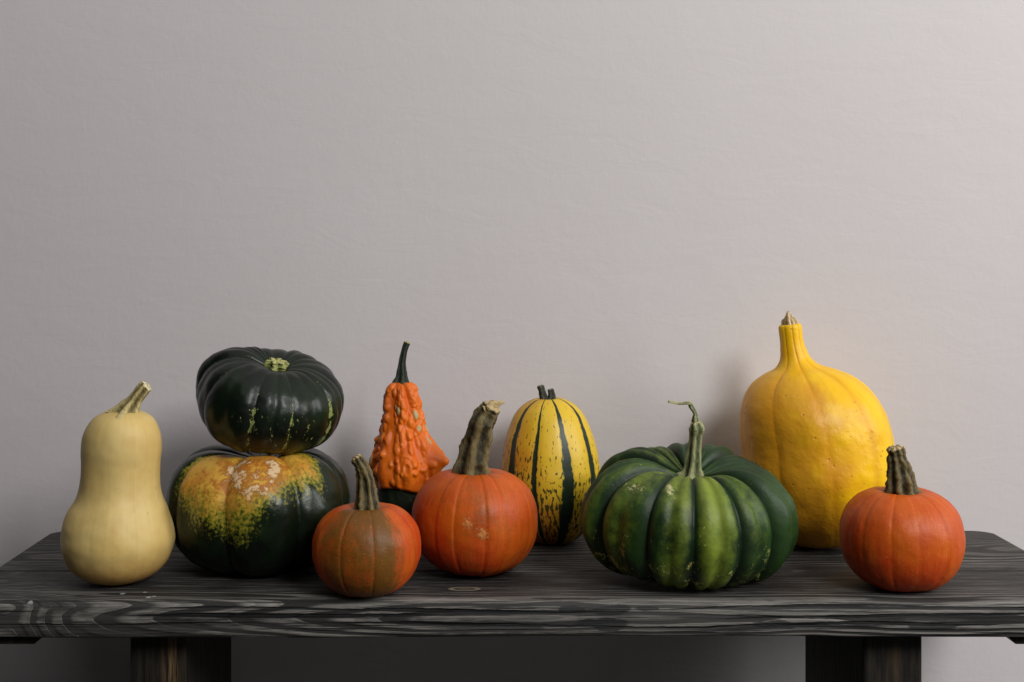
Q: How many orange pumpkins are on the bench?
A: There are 3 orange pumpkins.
